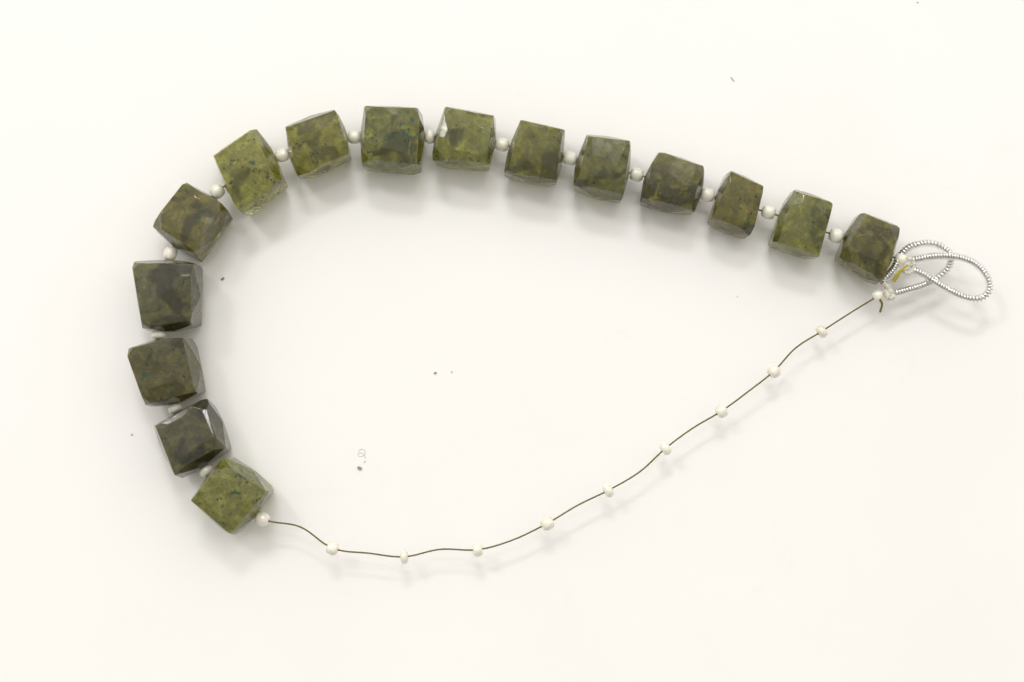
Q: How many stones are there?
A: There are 15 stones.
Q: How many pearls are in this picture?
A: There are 26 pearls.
